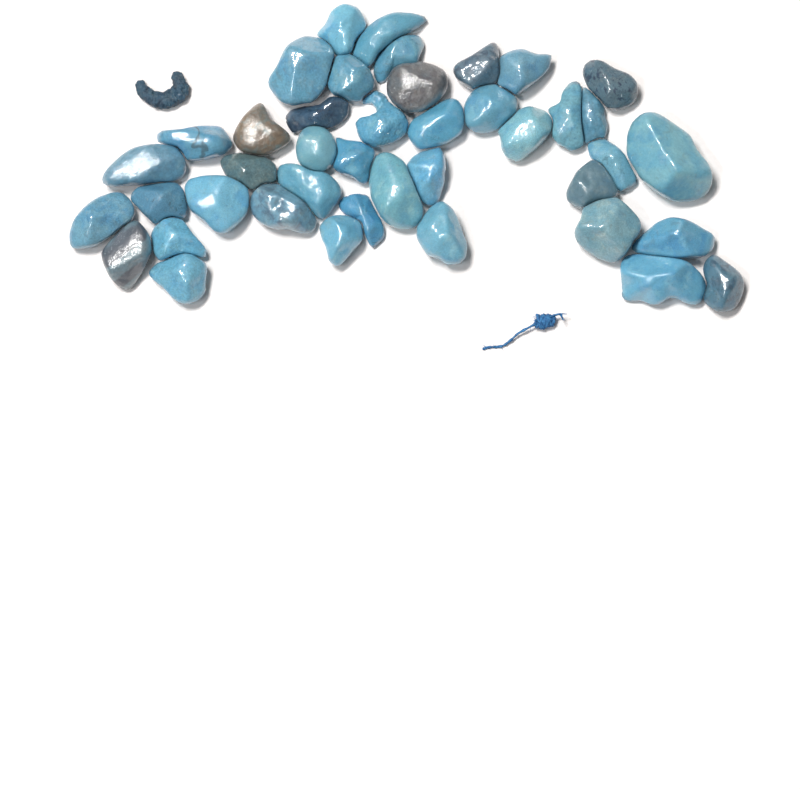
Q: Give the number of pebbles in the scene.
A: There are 43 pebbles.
